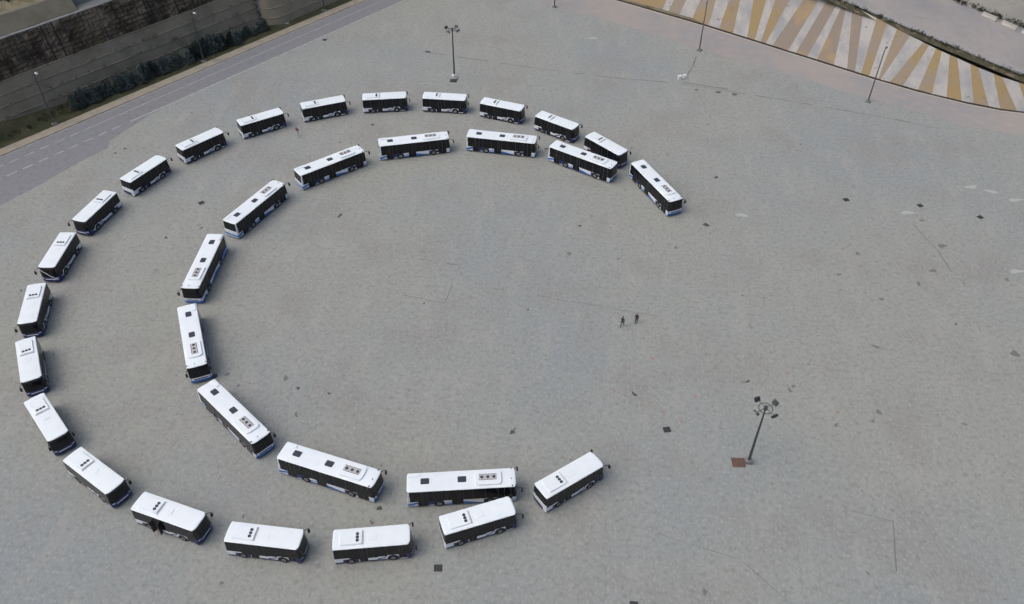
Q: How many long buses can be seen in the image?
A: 11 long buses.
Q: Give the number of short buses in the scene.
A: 20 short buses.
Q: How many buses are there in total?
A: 31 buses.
